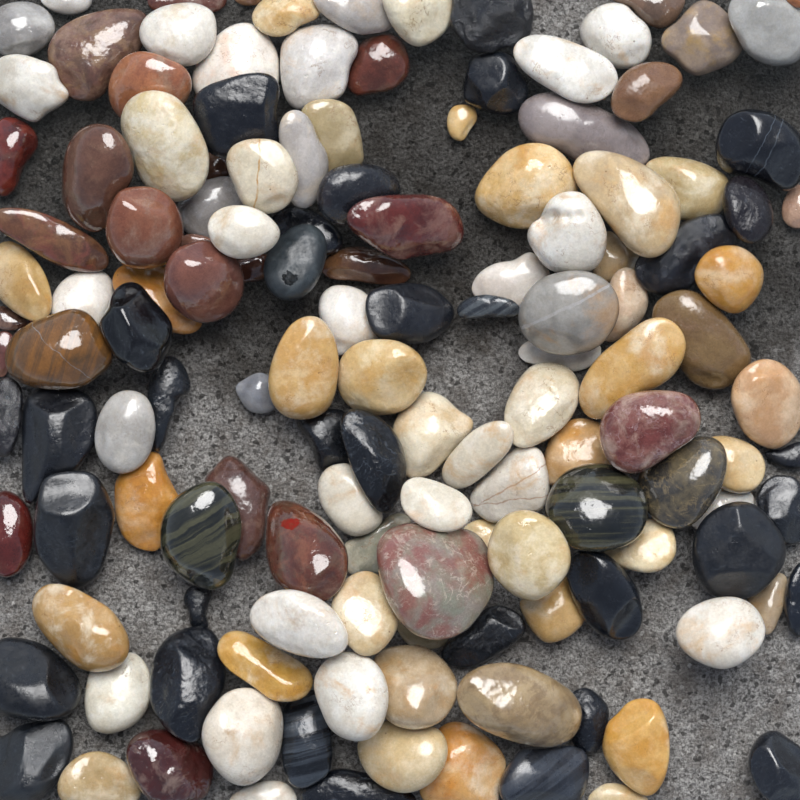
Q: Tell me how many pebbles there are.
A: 139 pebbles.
